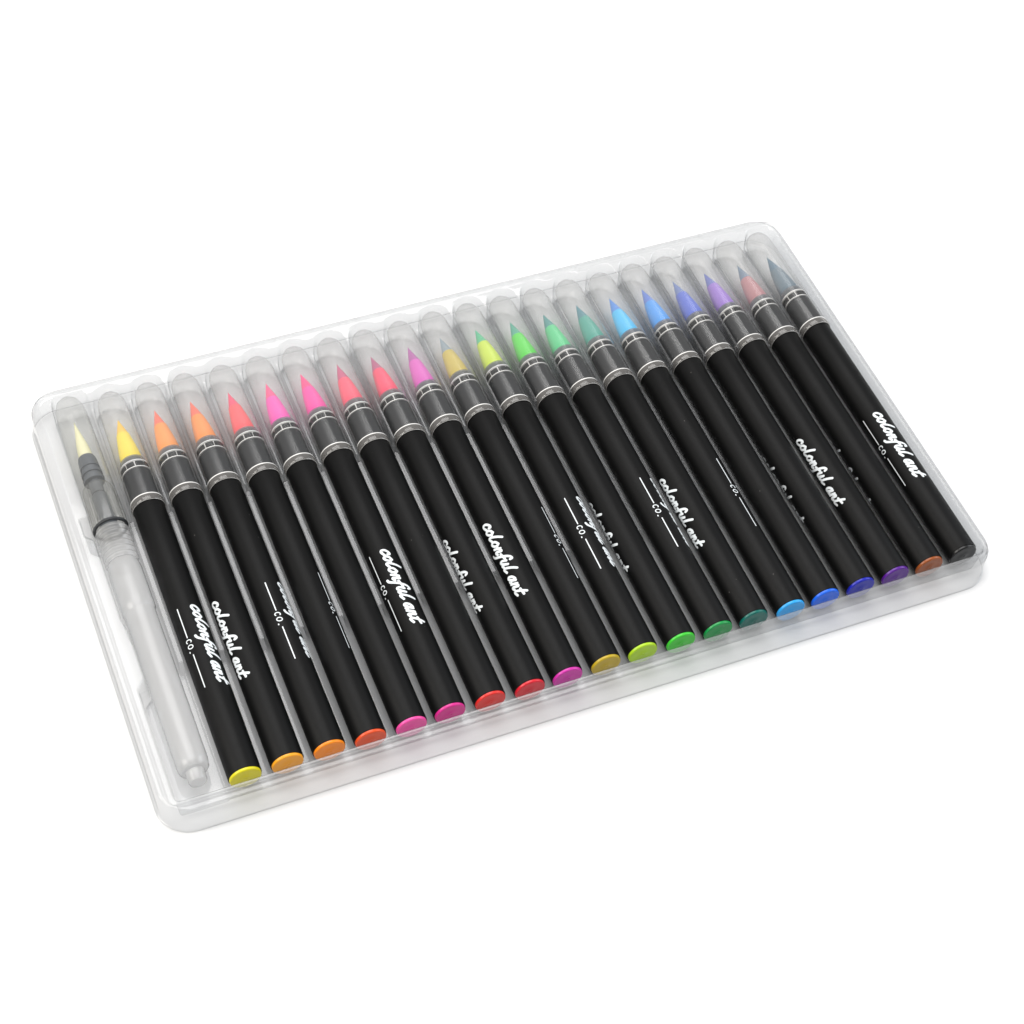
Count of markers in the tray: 20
